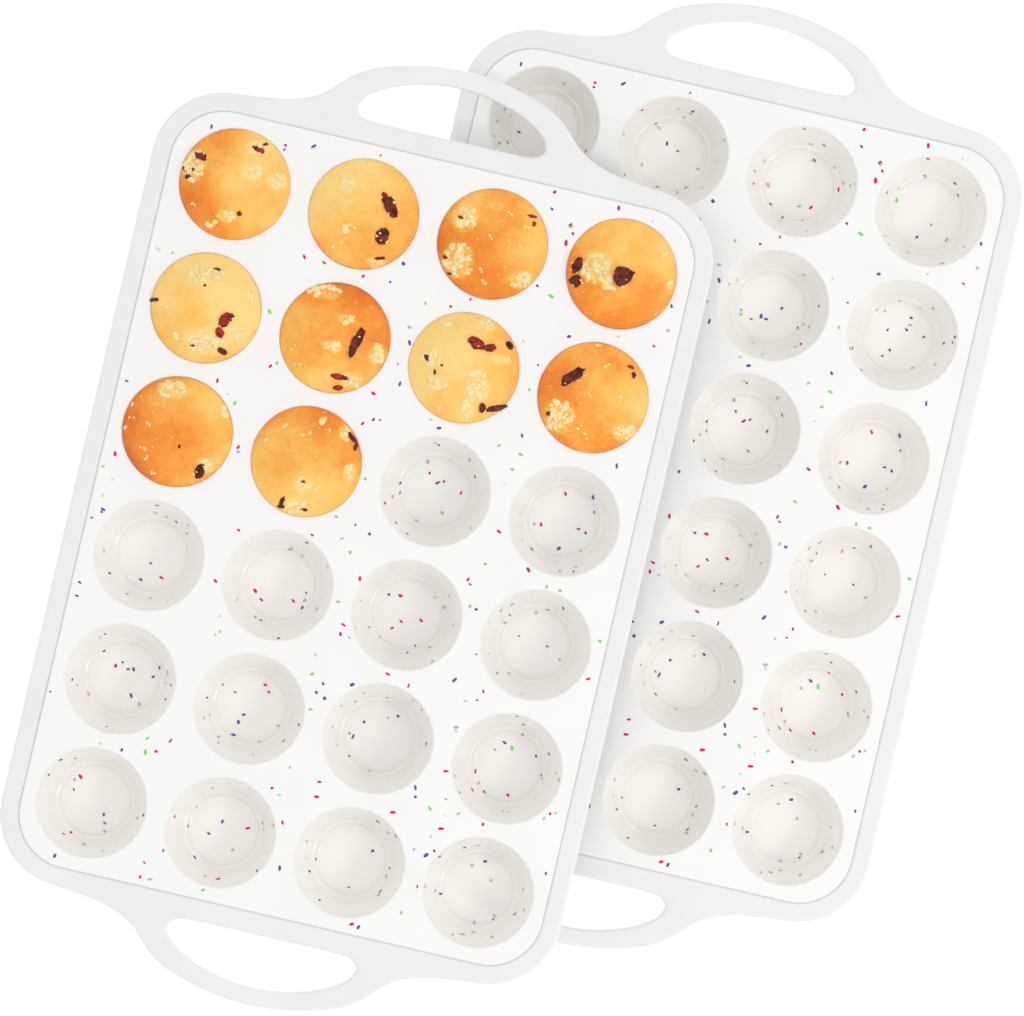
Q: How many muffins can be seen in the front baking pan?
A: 10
